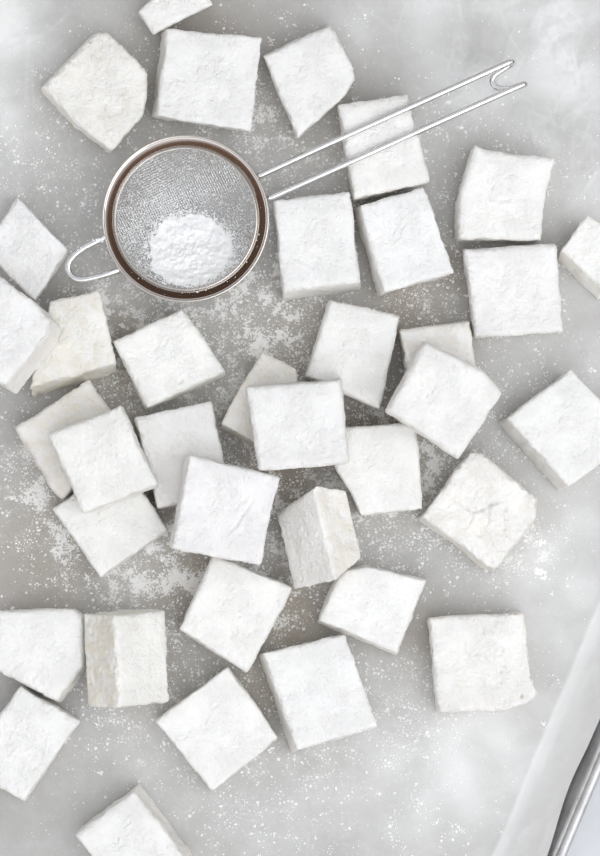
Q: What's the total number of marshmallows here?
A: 37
